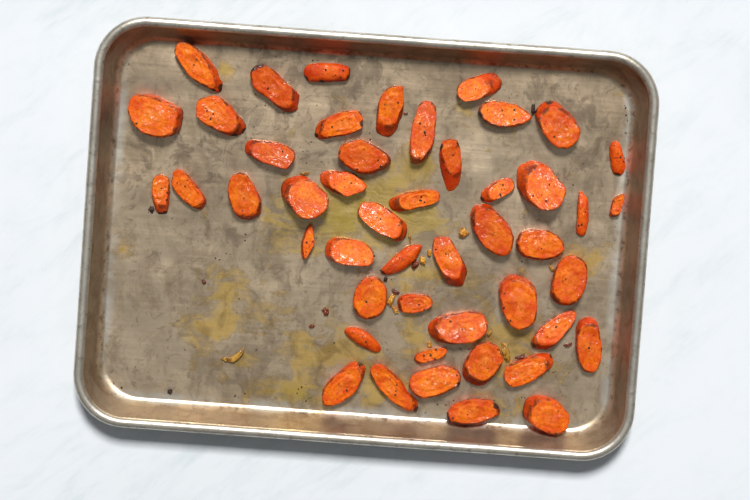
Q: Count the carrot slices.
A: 48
